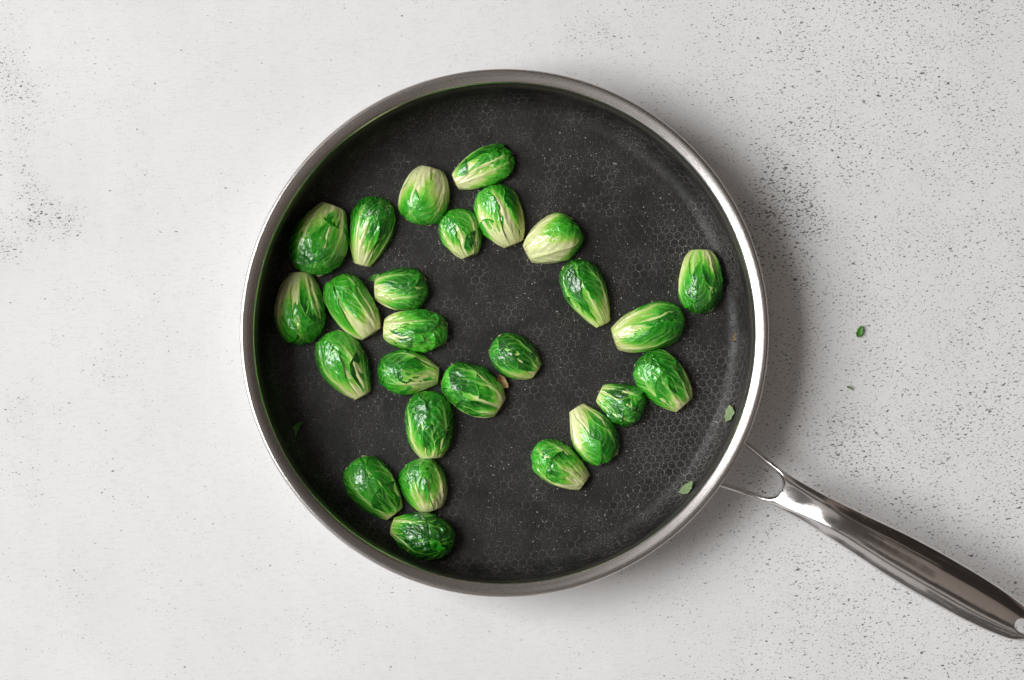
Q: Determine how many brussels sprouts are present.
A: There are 26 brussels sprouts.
